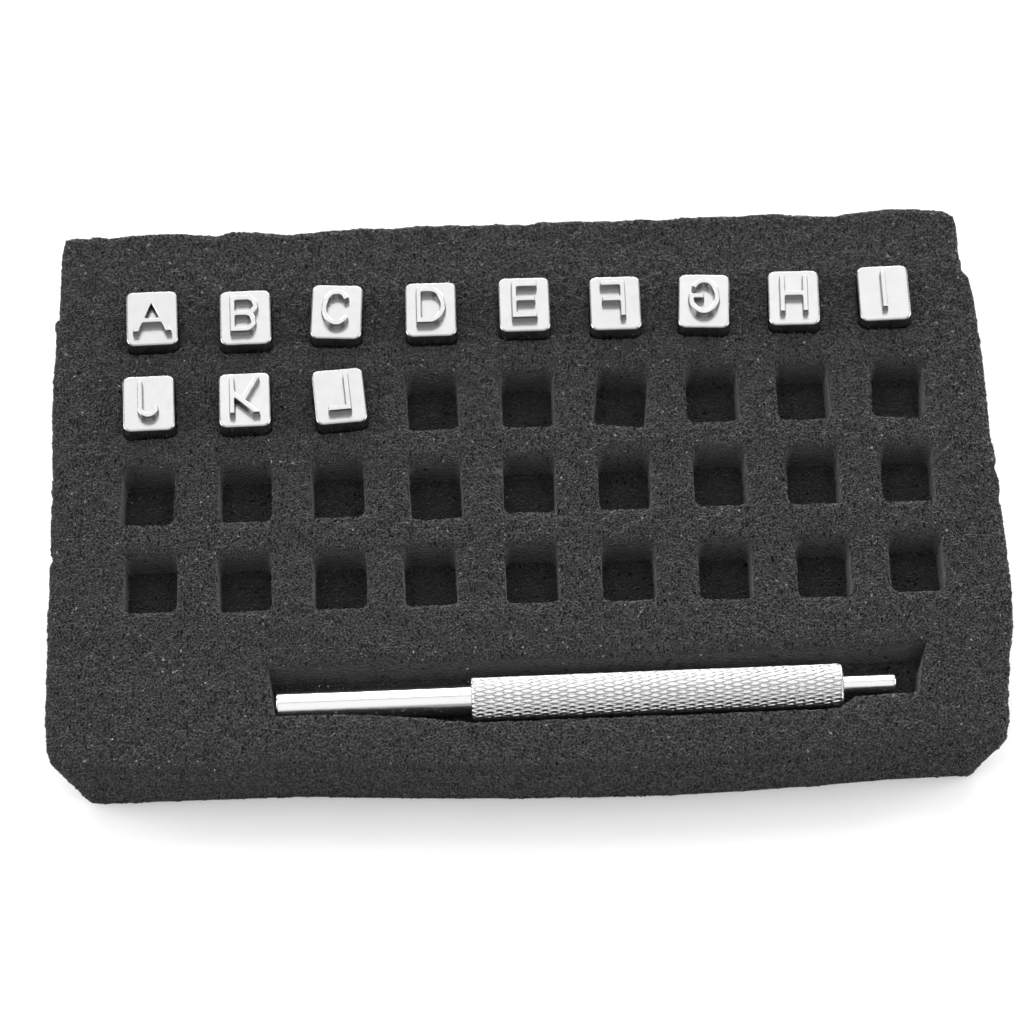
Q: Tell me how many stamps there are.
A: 12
